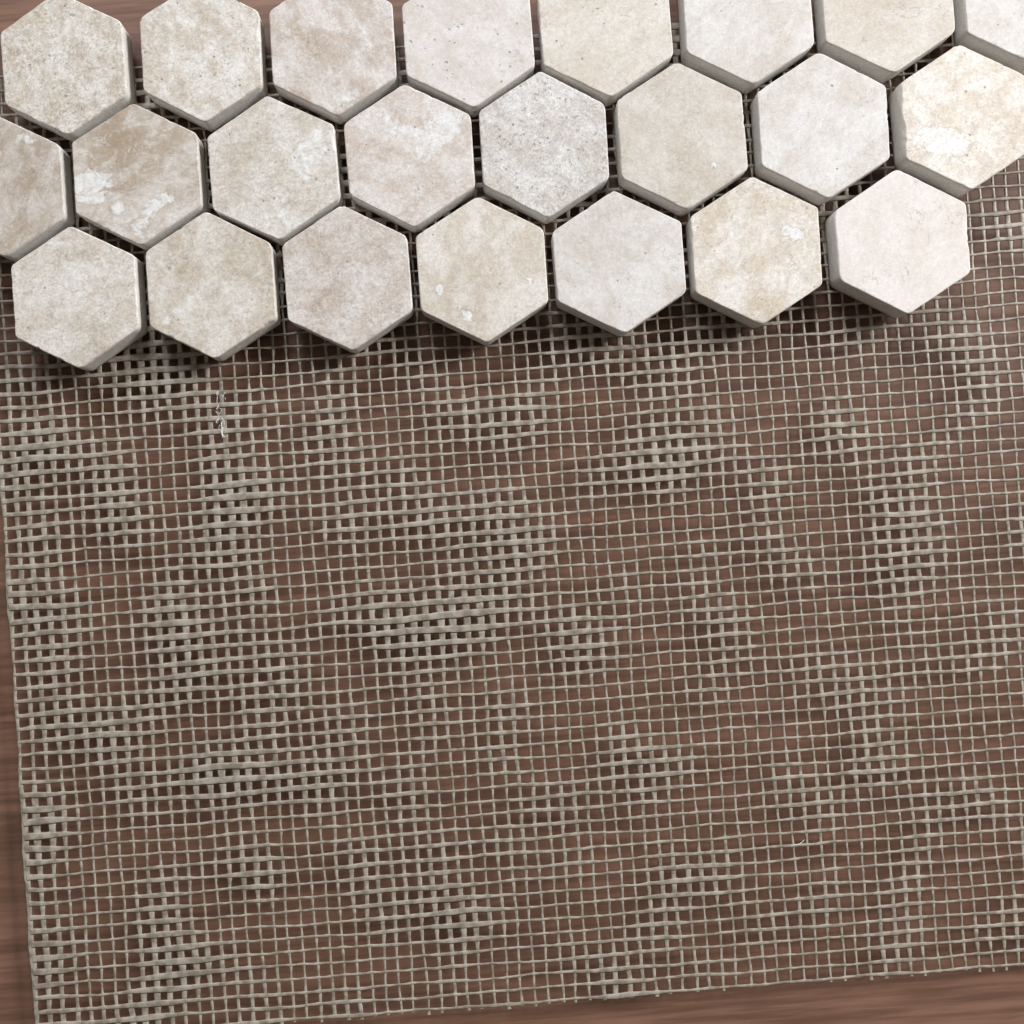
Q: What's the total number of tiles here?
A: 23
